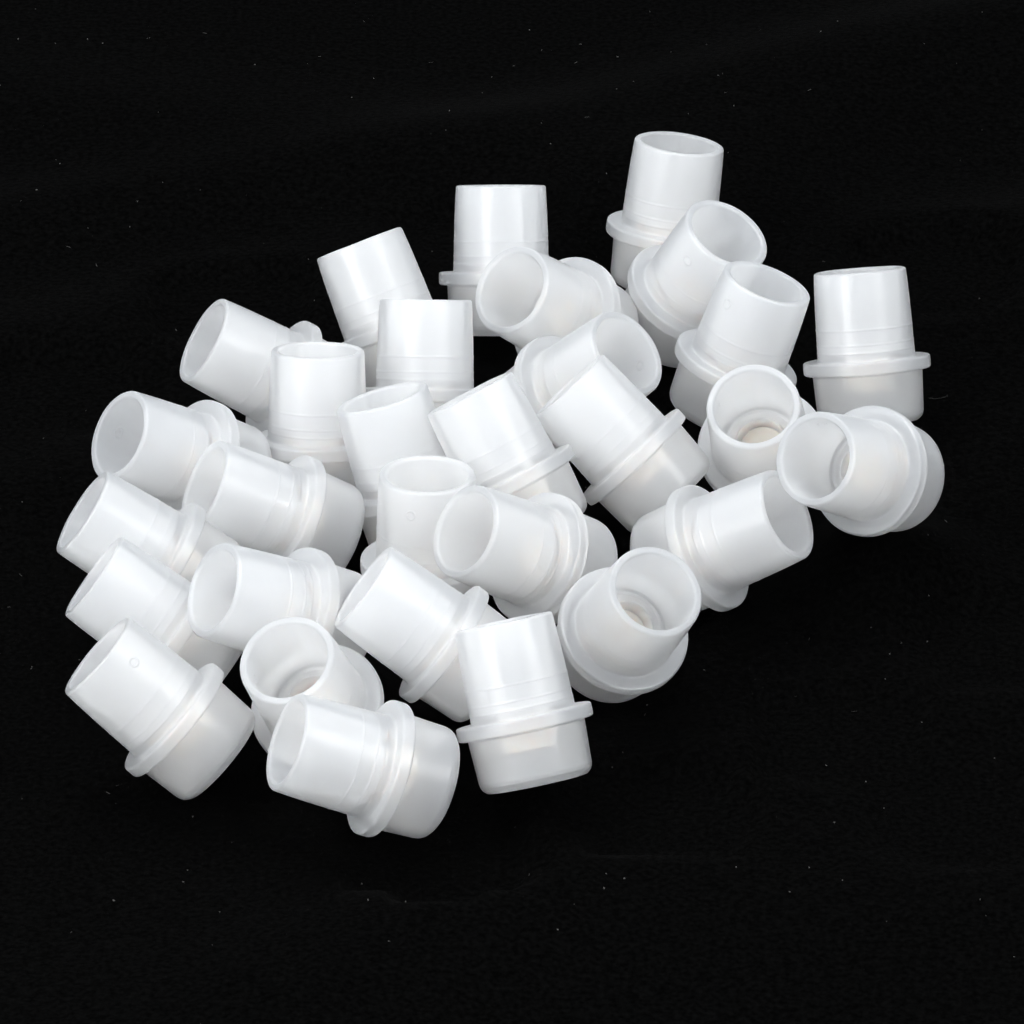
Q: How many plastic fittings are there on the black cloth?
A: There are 30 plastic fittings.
